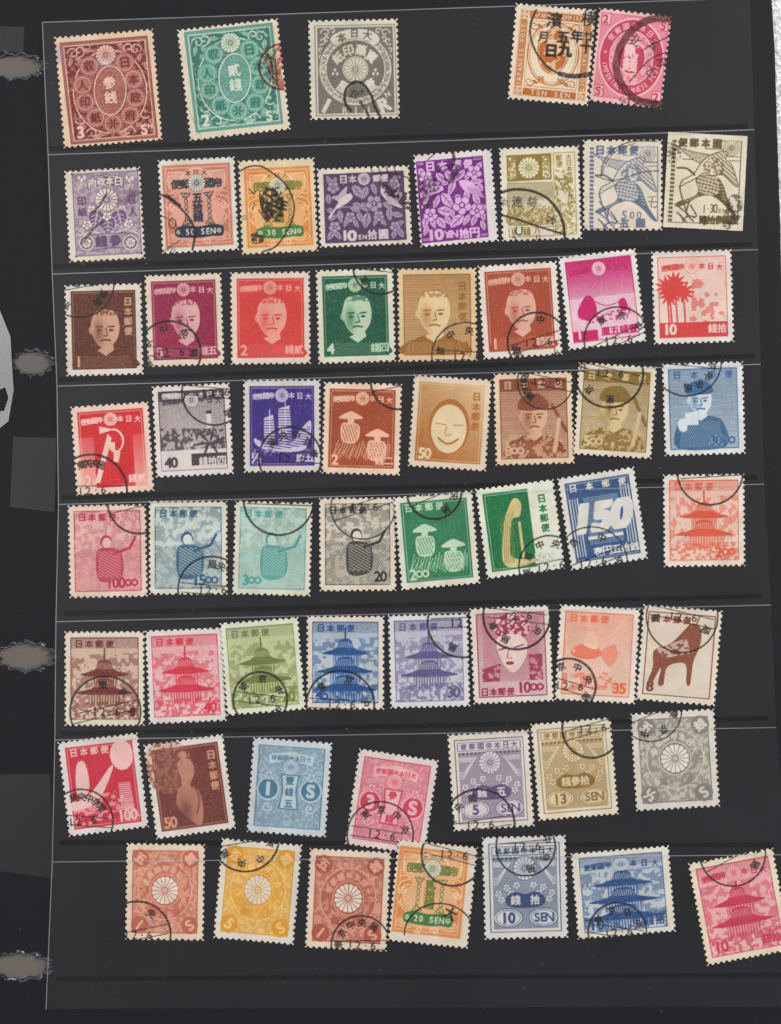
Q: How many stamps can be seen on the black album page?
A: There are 59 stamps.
